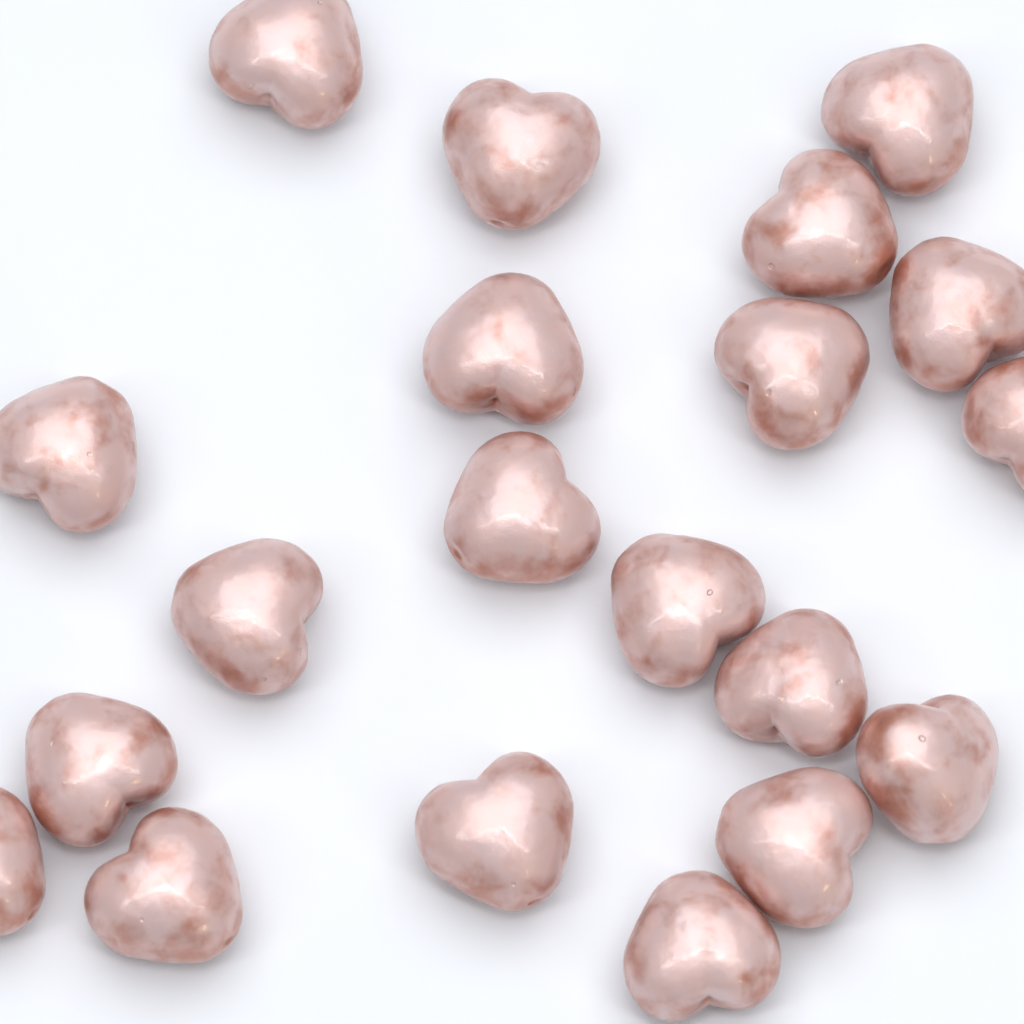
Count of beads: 20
